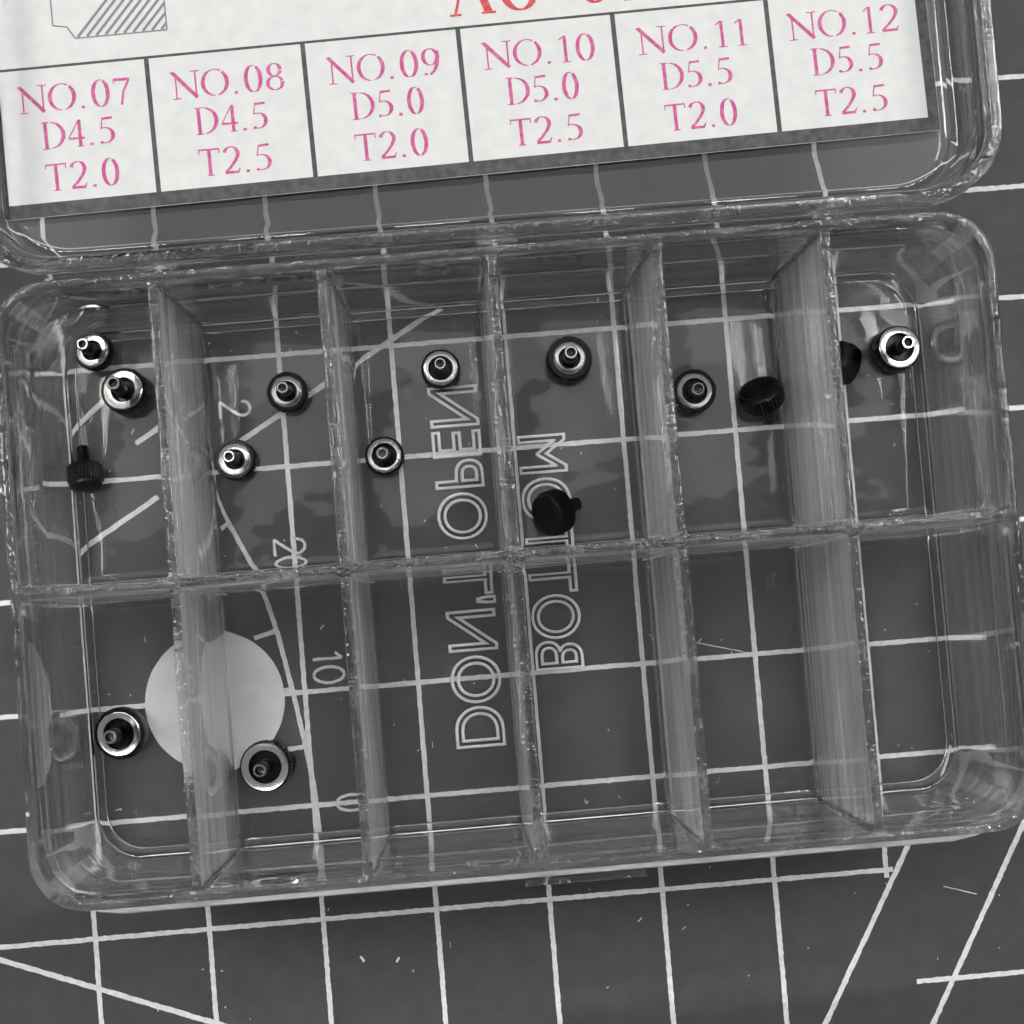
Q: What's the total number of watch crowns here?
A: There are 15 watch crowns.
